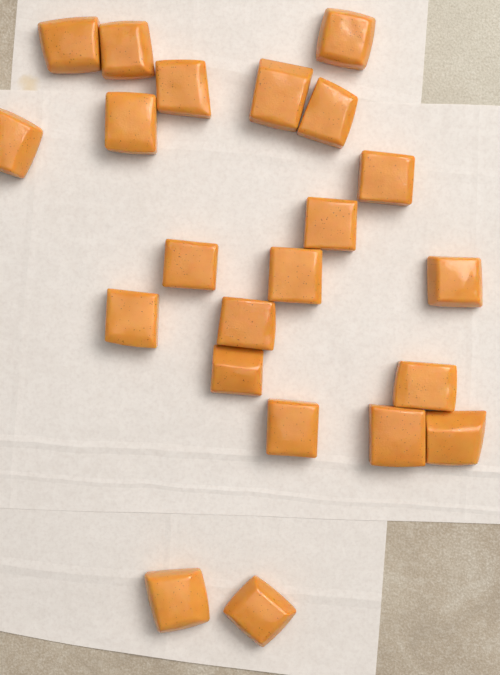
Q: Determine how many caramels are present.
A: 22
